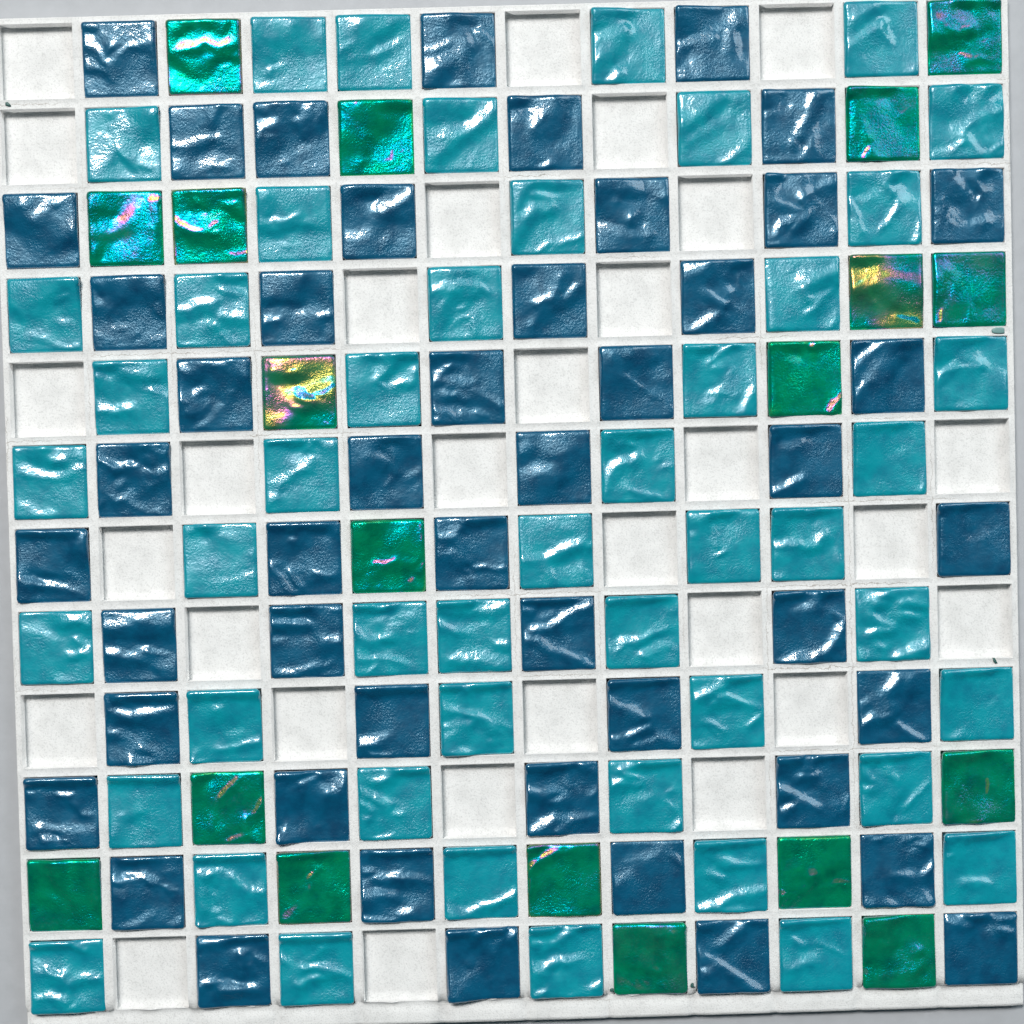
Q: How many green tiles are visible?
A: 19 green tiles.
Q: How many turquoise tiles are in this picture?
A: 48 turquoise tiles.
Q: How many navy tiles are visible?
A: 48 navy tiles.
